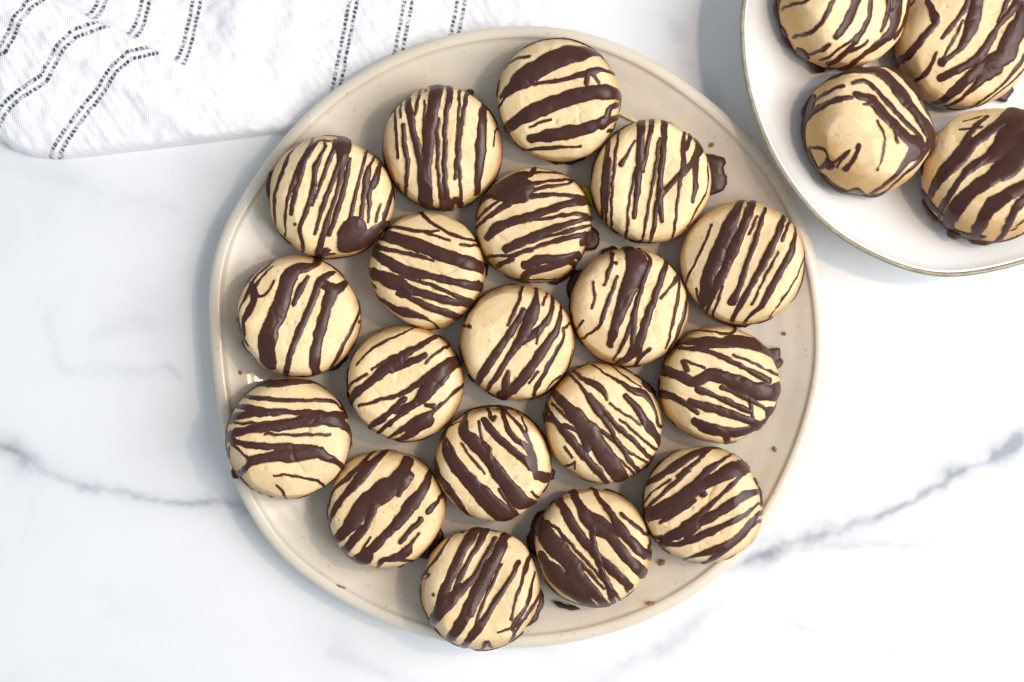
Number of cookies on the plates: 23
